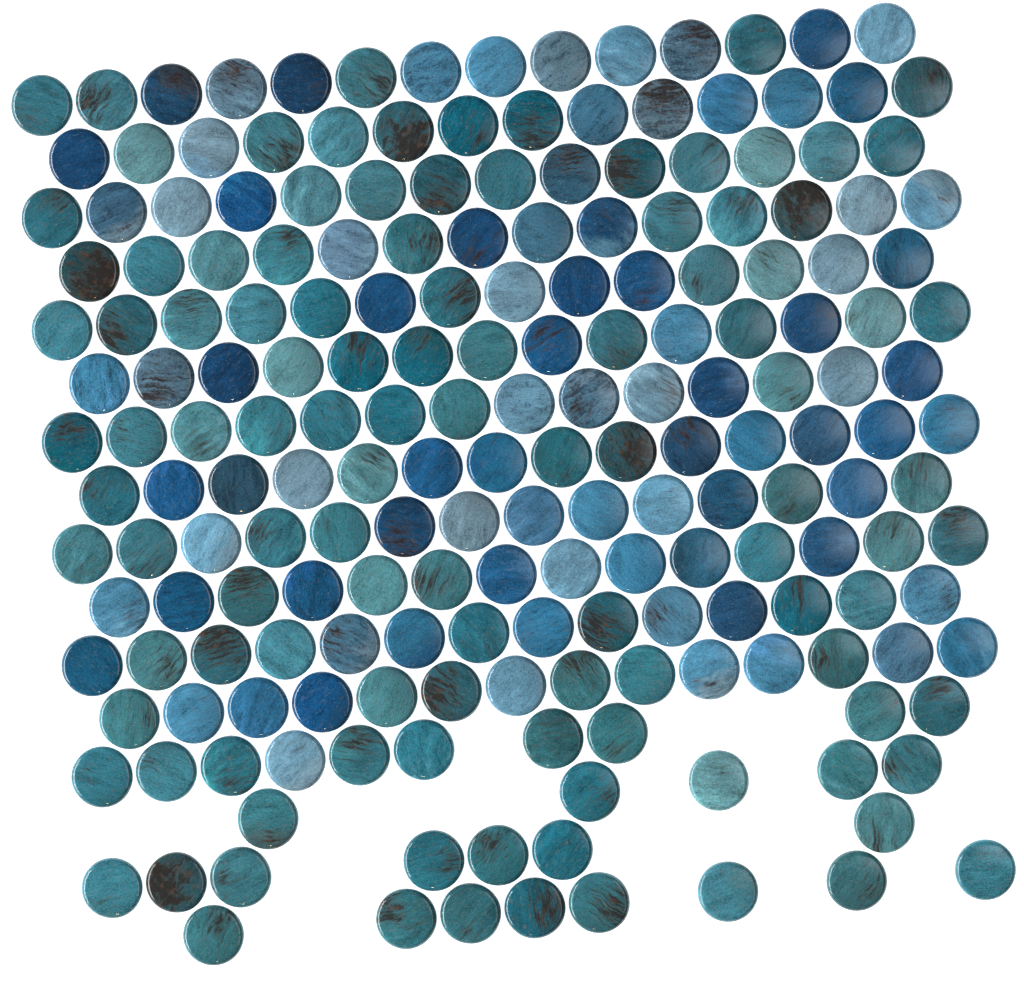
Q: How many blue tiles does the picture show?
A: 87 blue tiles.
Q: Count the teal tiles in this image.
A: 111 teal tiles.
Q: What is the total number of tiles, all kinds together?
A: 198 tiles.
